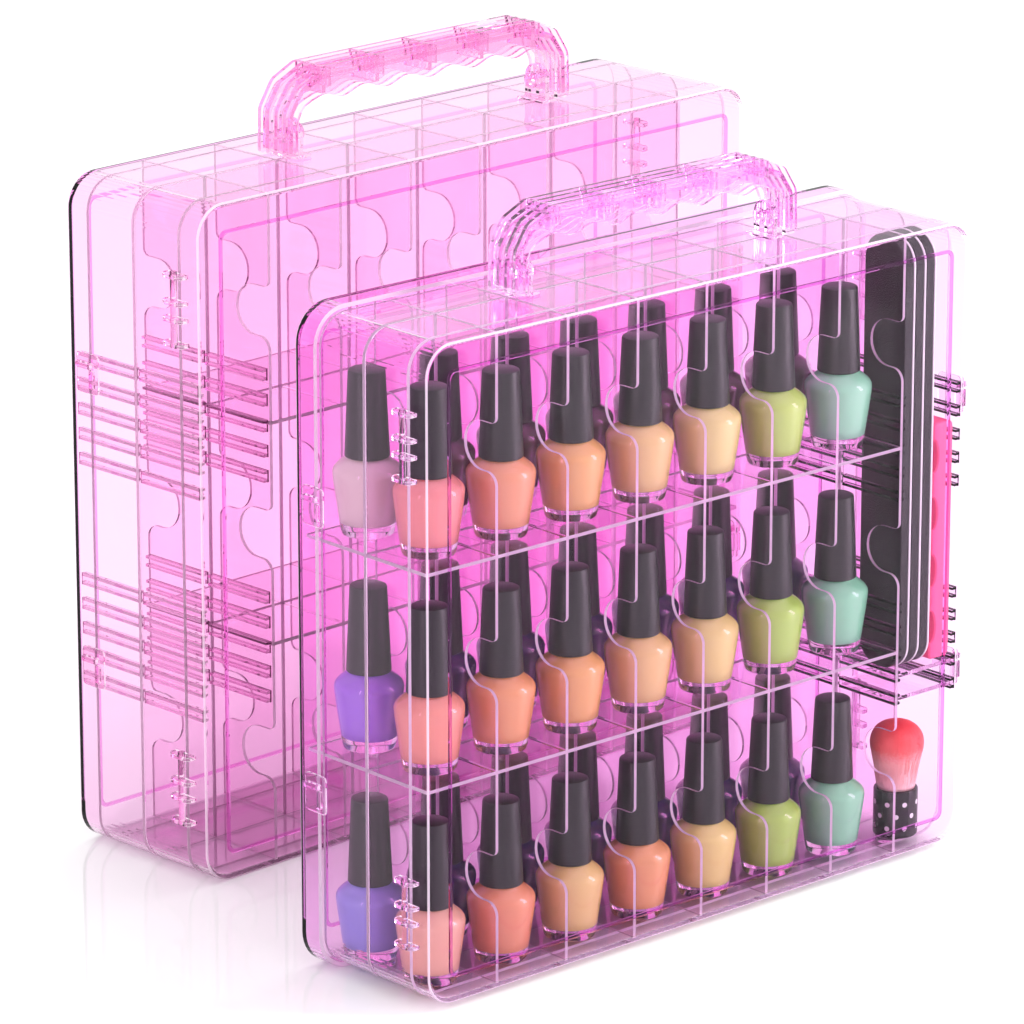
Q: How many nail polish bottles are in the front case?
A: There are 42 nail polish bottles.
